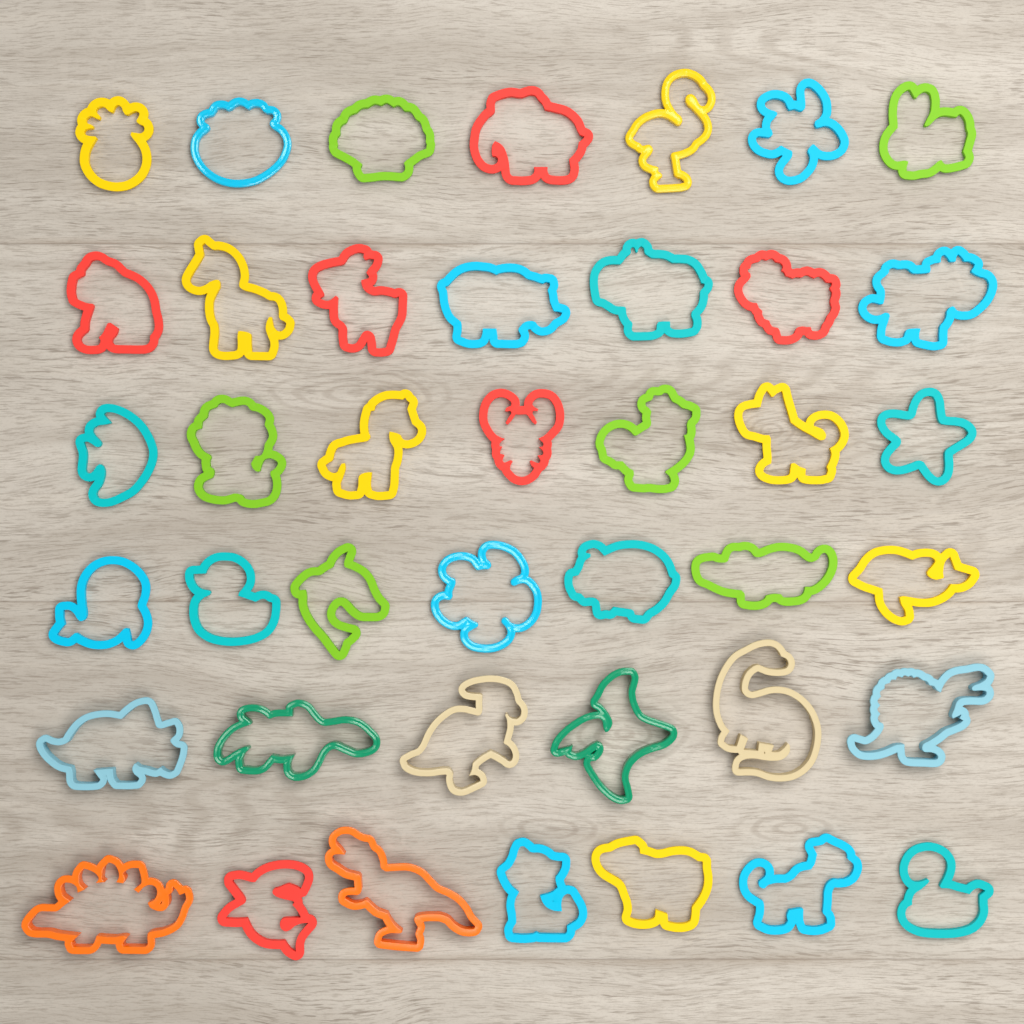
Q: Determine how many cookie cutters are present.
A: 41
